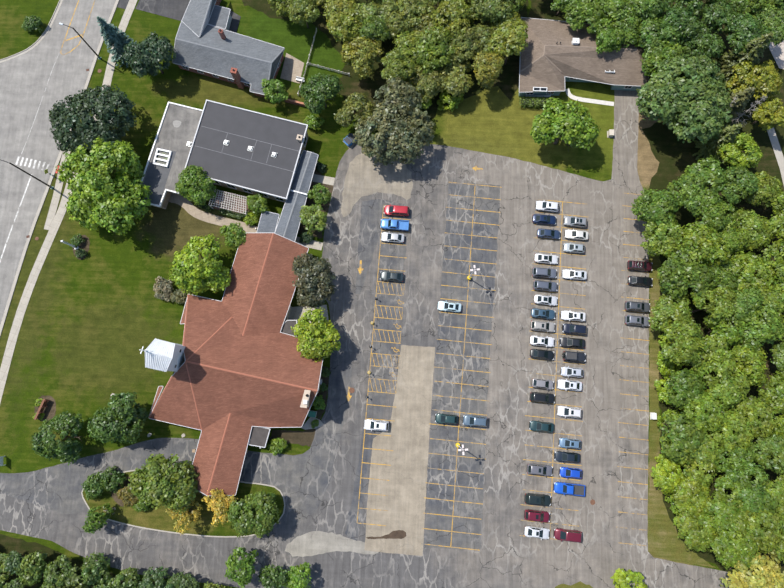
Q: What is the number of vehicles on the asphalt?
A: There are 46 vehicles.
